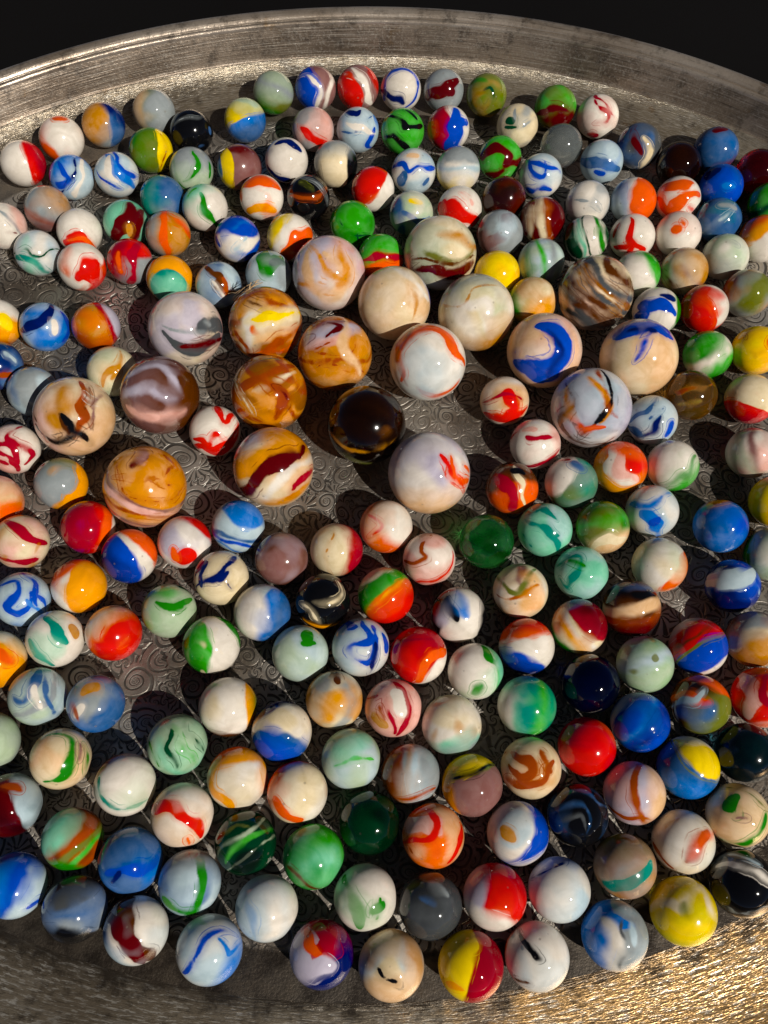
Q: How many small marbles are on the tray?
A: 200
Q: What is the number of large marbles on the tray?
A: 19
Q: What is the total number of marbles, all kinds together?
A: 219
